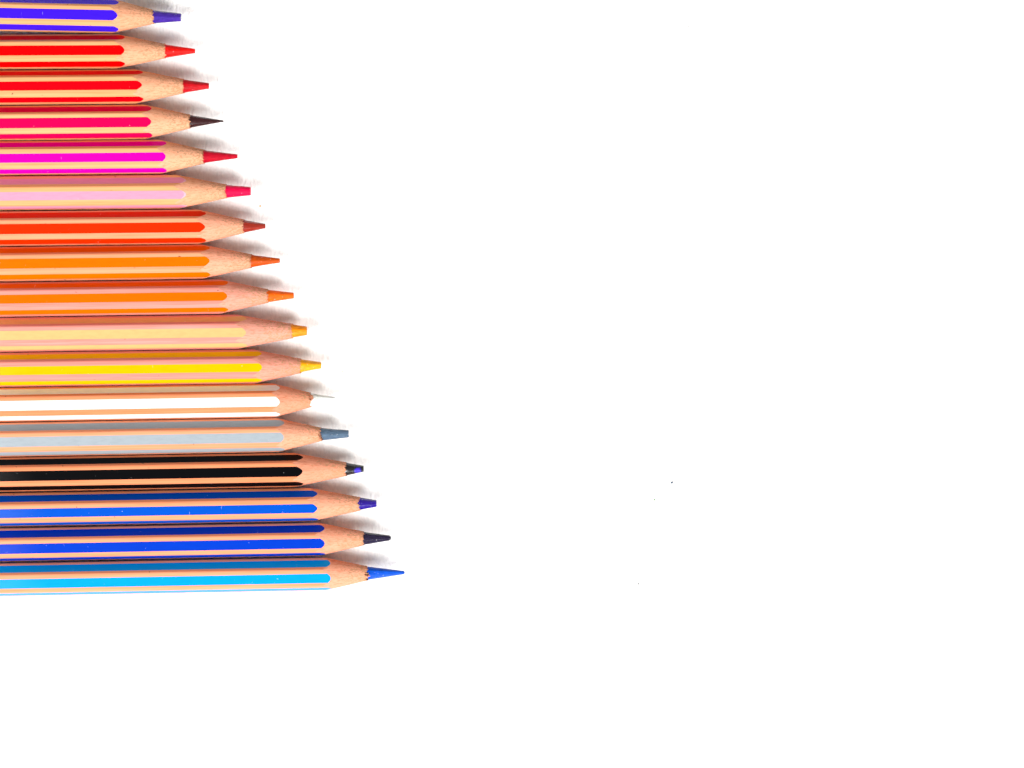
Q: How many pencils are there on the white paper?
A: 17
